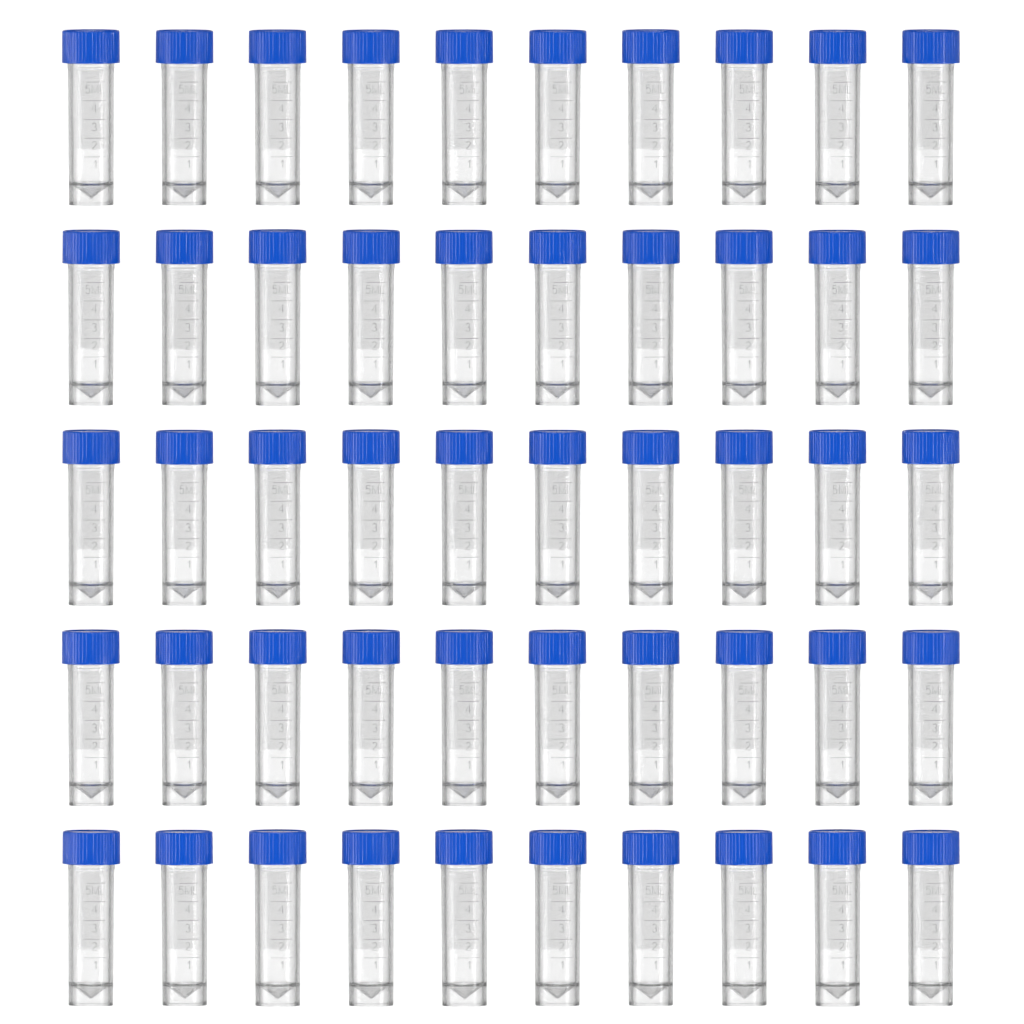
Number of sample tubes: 50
